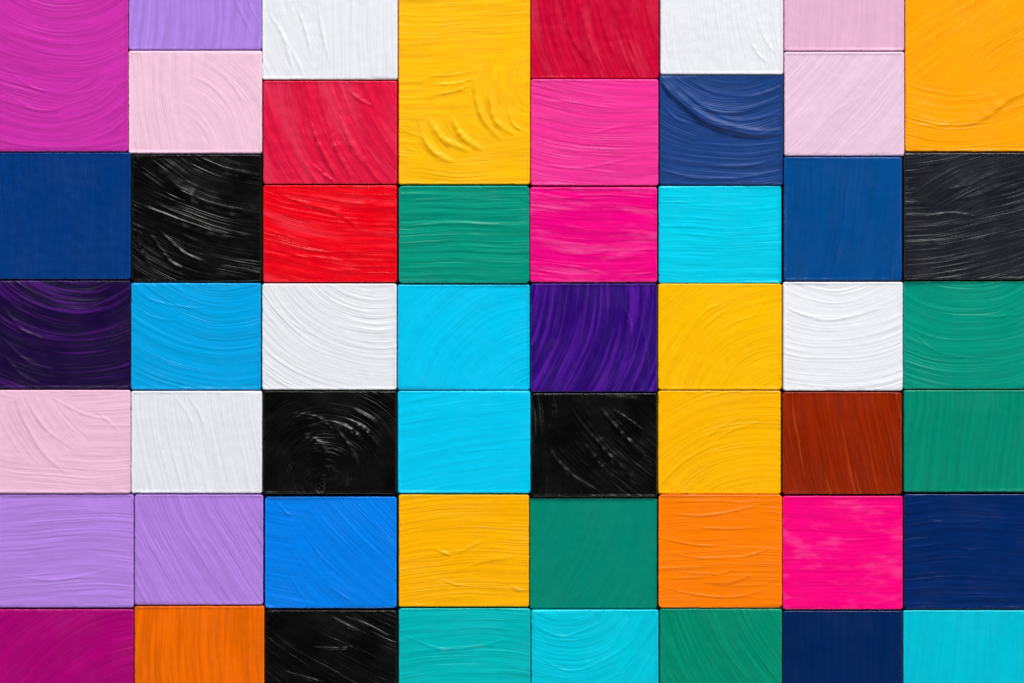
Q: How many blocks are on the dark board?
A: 53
